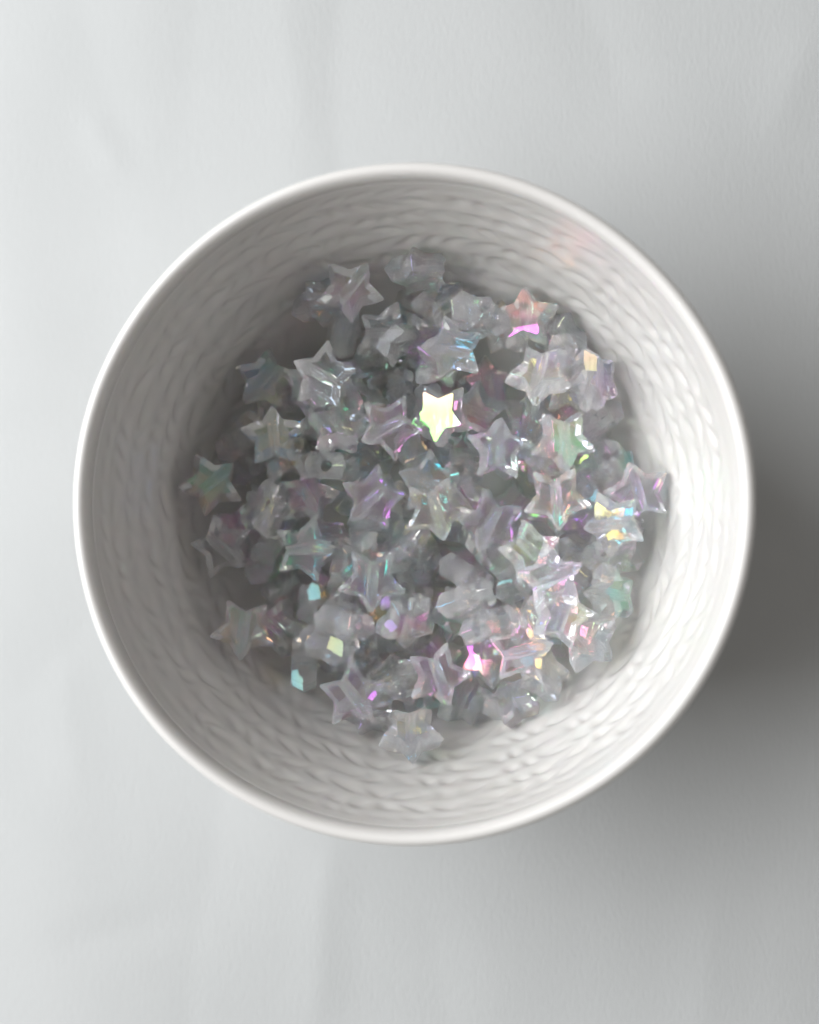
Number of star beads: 152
